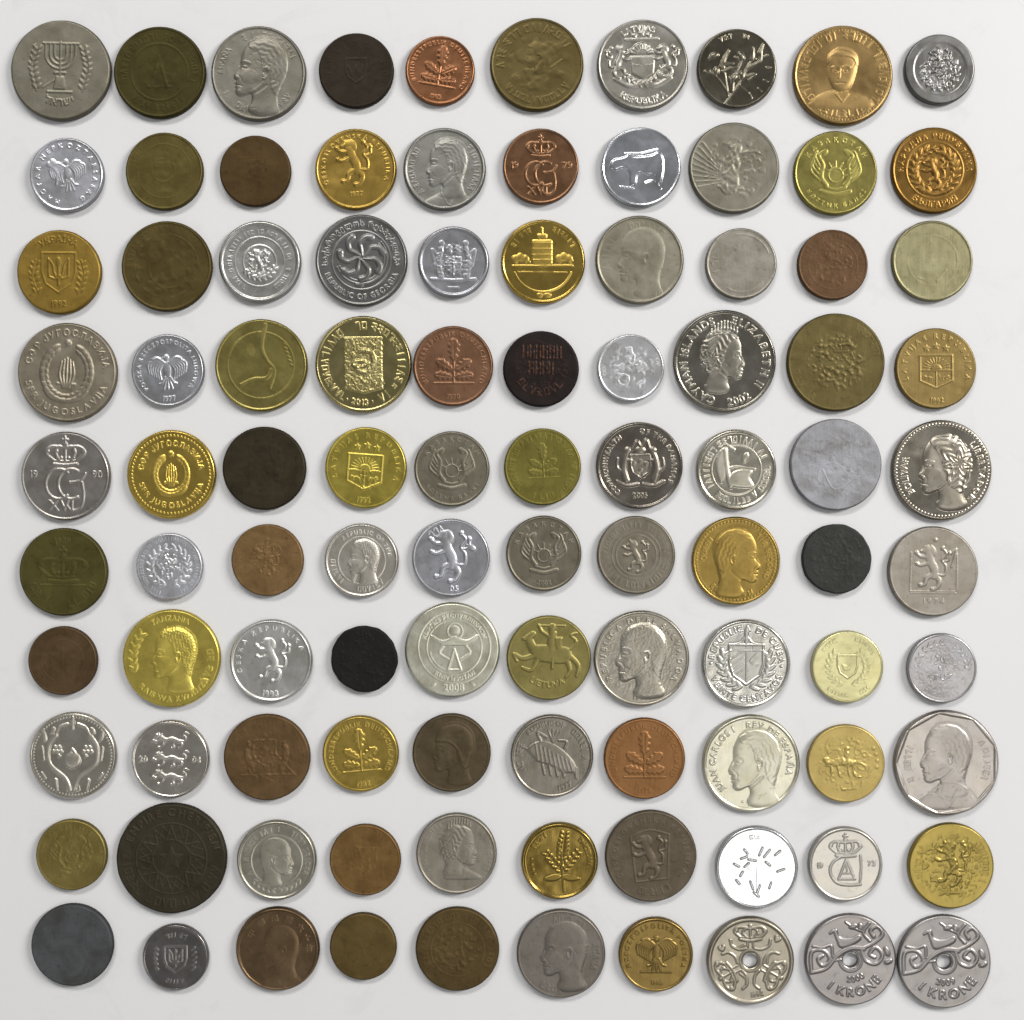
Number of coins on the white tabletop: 100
